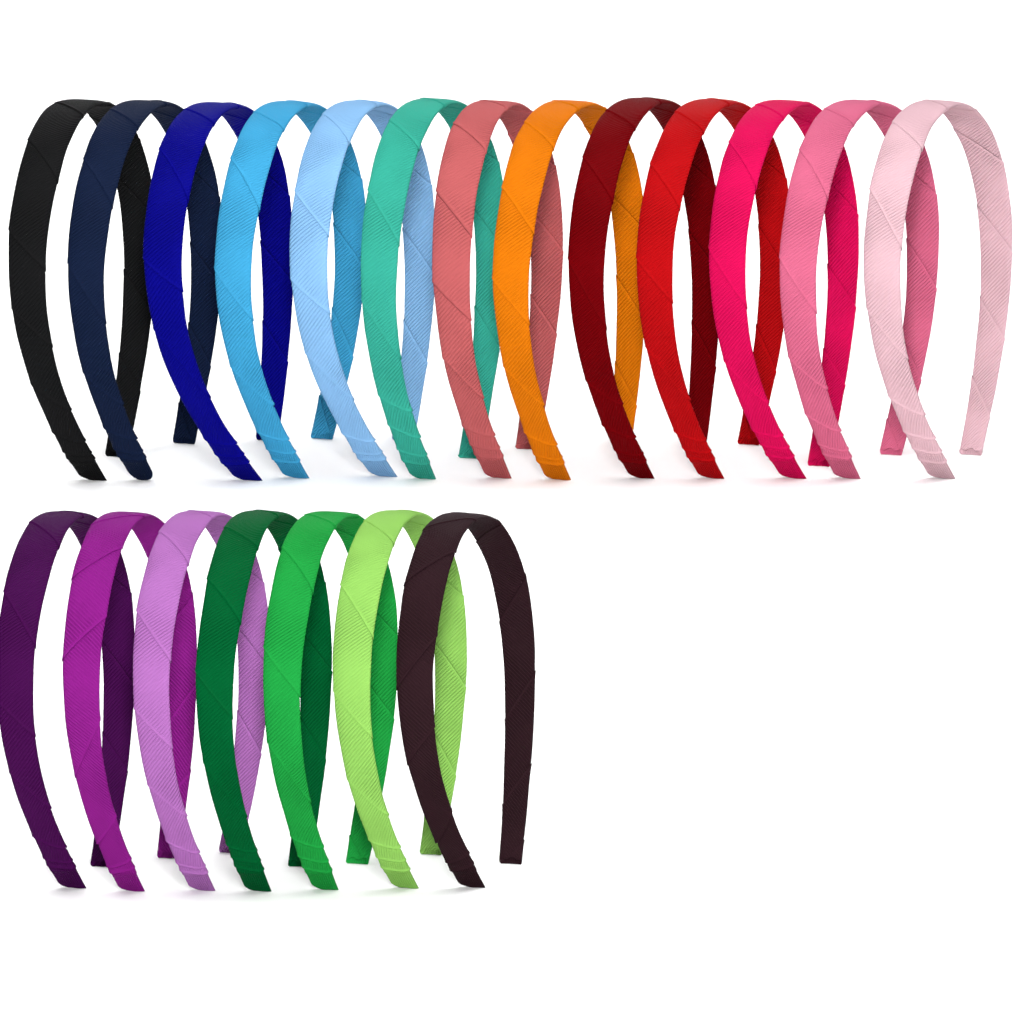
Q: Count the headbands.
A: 20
